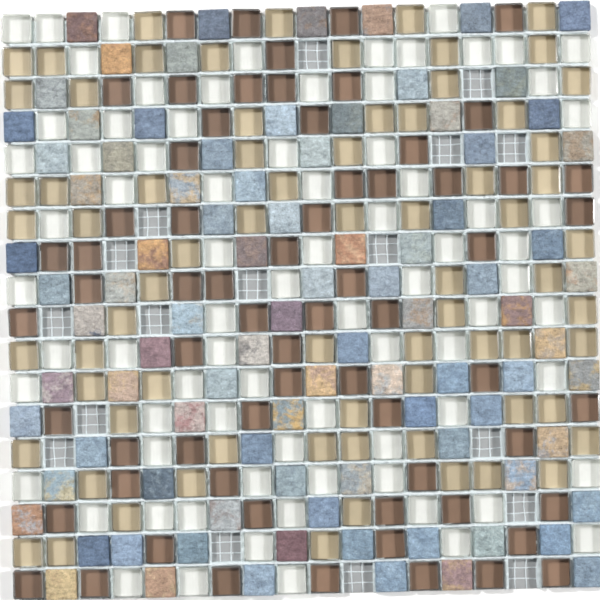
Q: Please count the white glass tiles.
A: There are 78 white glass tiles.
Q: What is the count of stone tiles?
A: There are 91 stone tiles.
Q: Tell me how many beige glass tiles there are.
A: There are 72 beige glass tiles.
